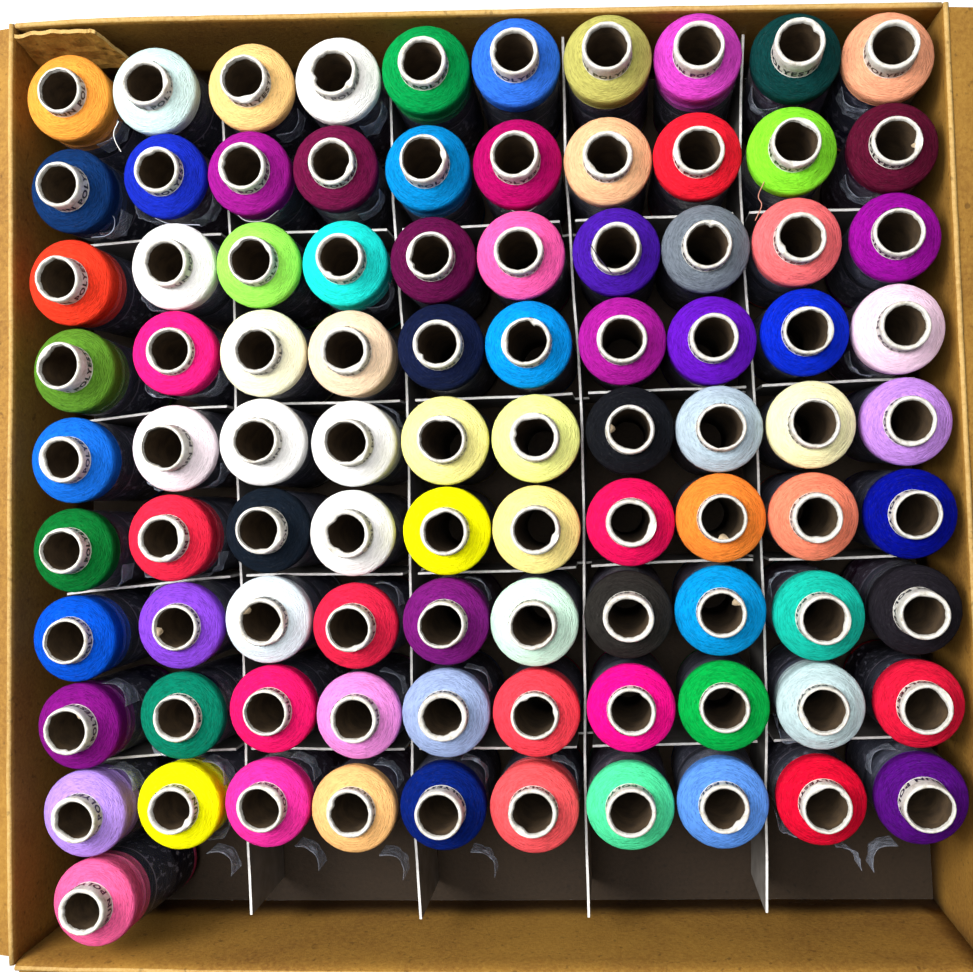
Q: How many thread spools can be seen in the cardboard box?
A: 91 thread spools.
